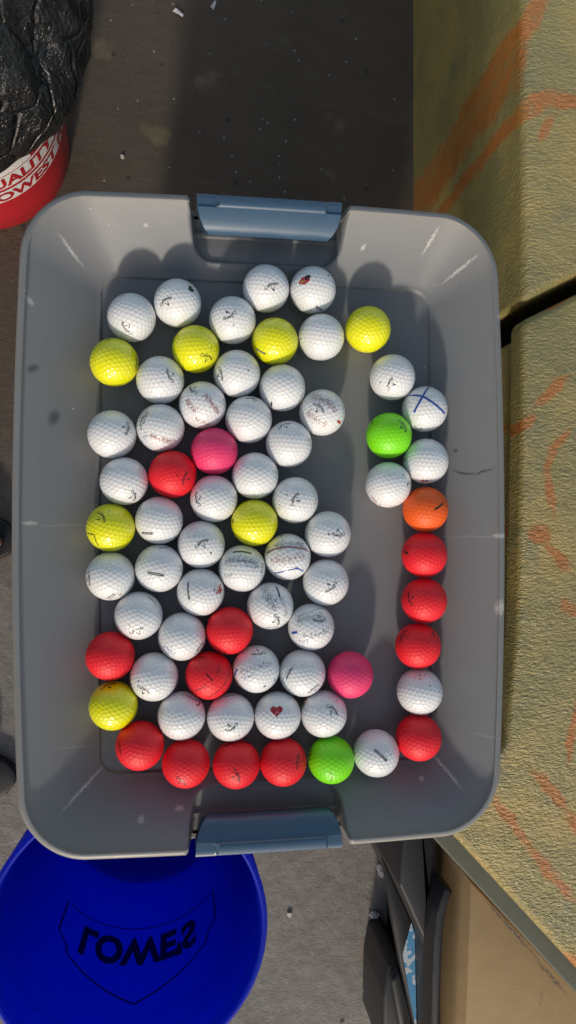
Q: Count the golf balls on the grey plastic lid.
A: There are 69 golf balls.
